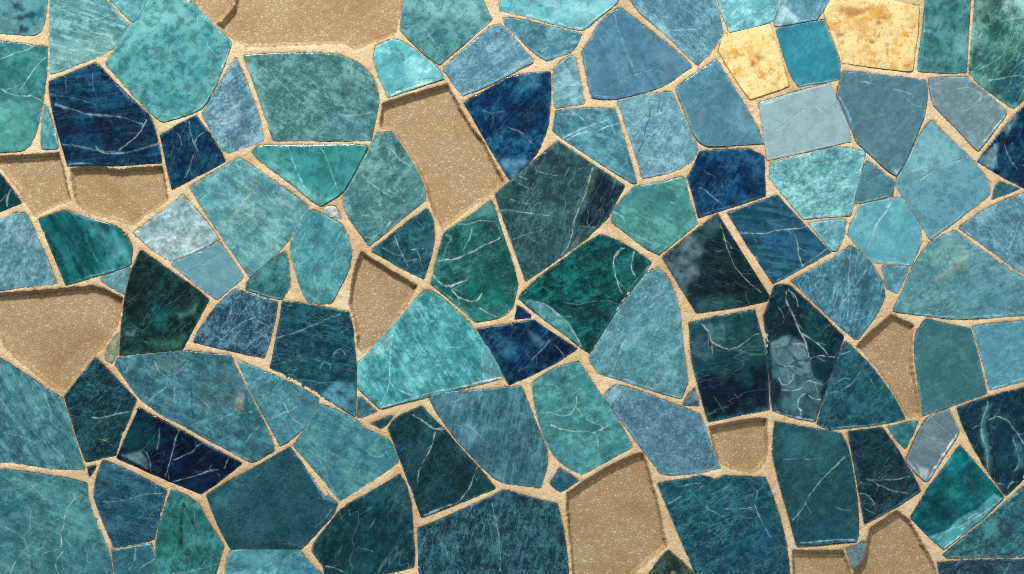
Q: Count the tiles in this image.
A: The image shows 110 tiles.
